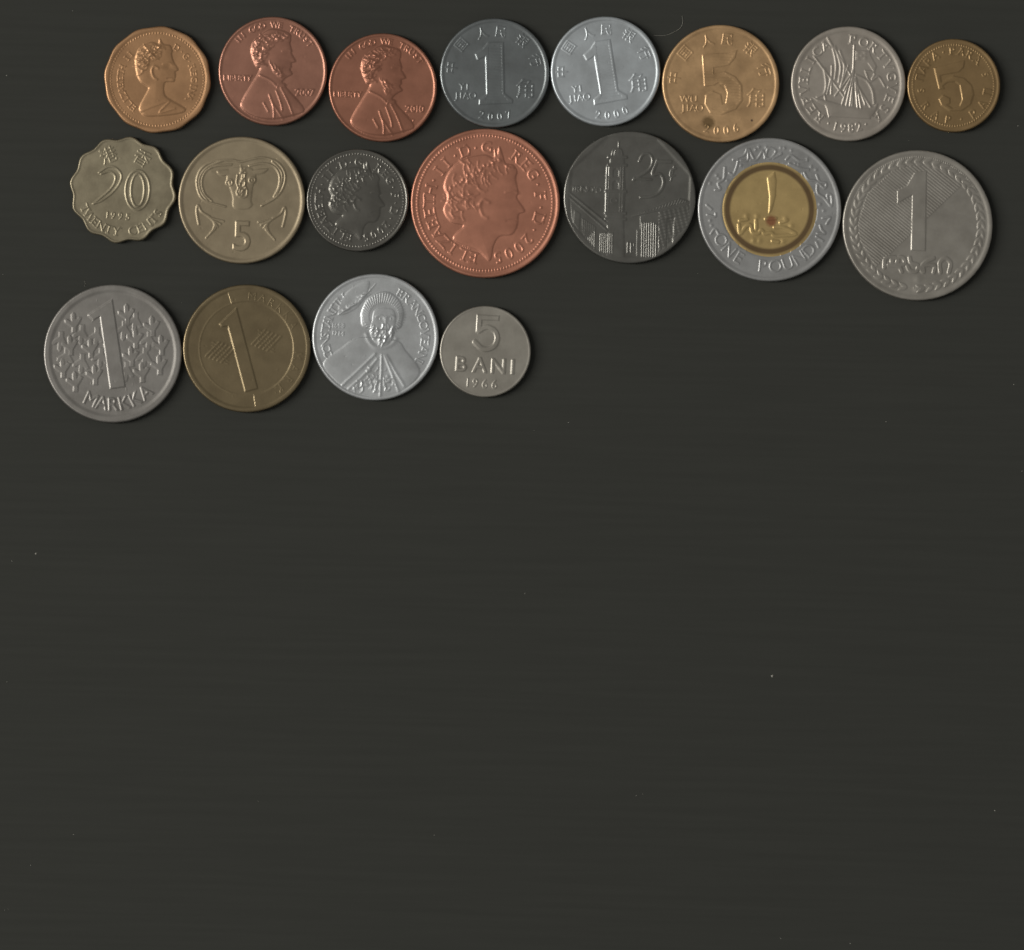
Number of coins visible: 19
